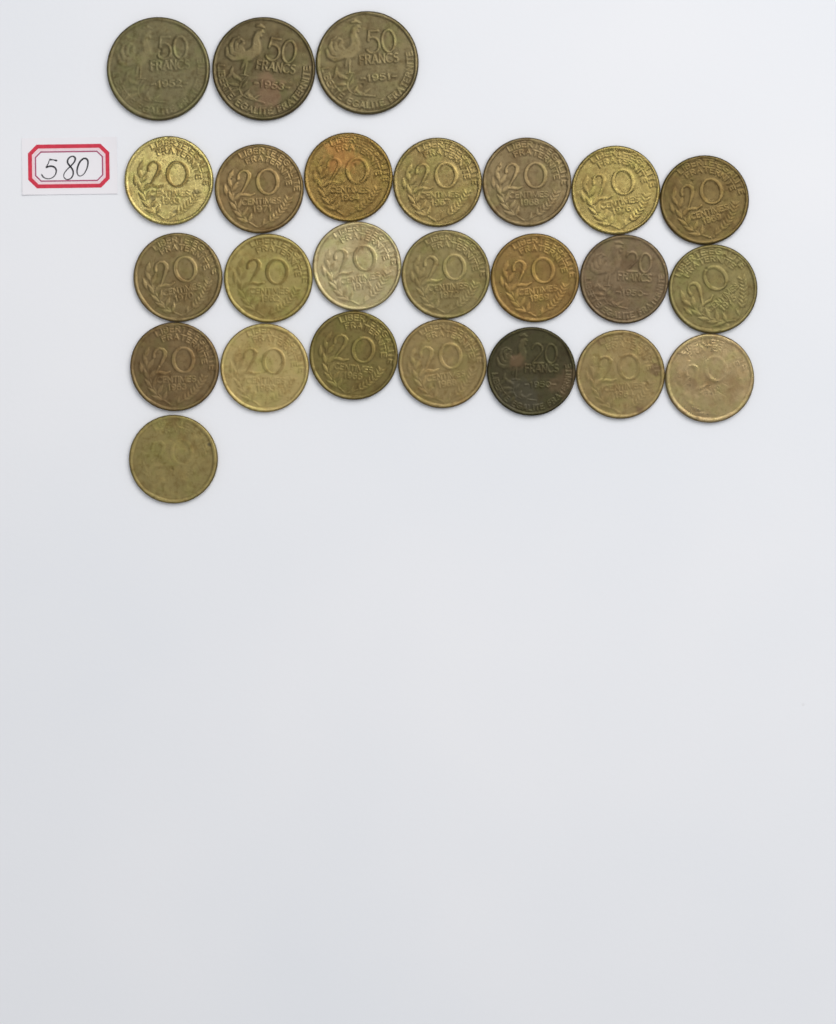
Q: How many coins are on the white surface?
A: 25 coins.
